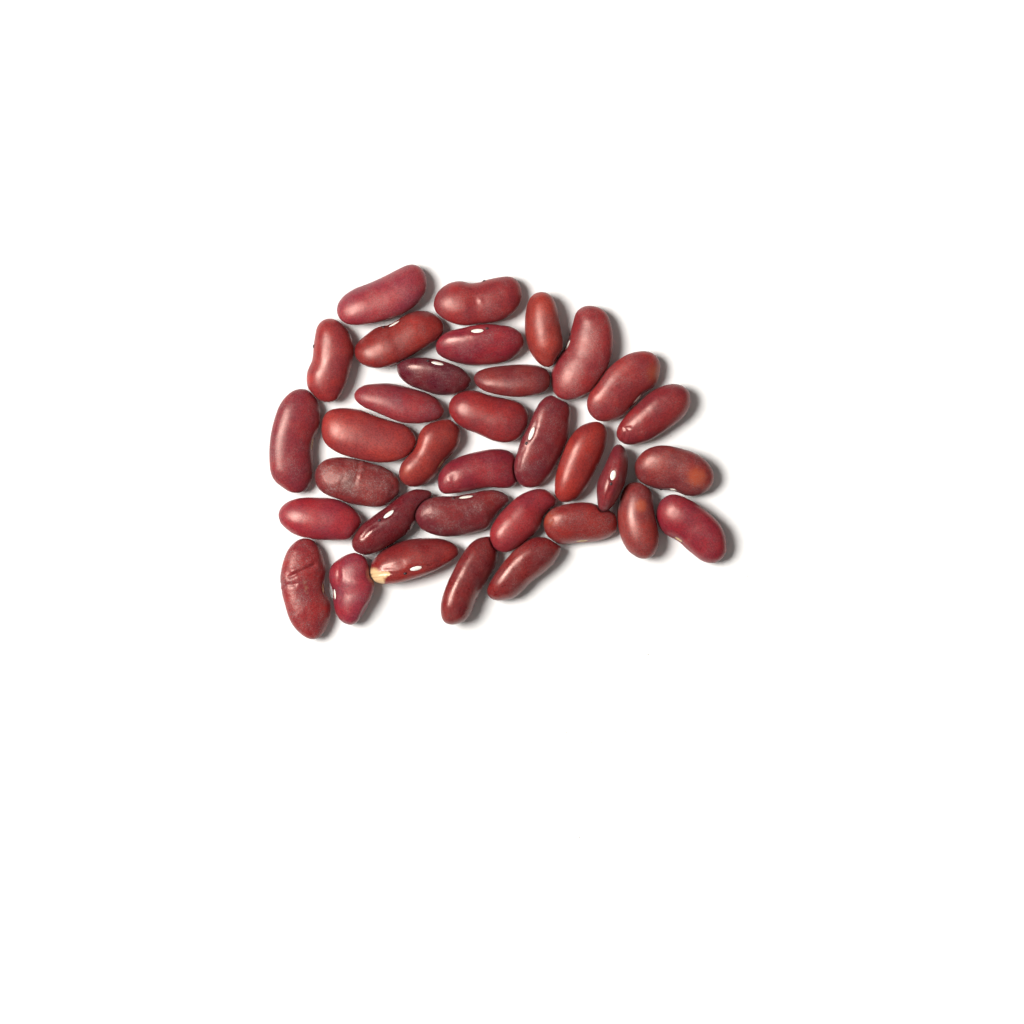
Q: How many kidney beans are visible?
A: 34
